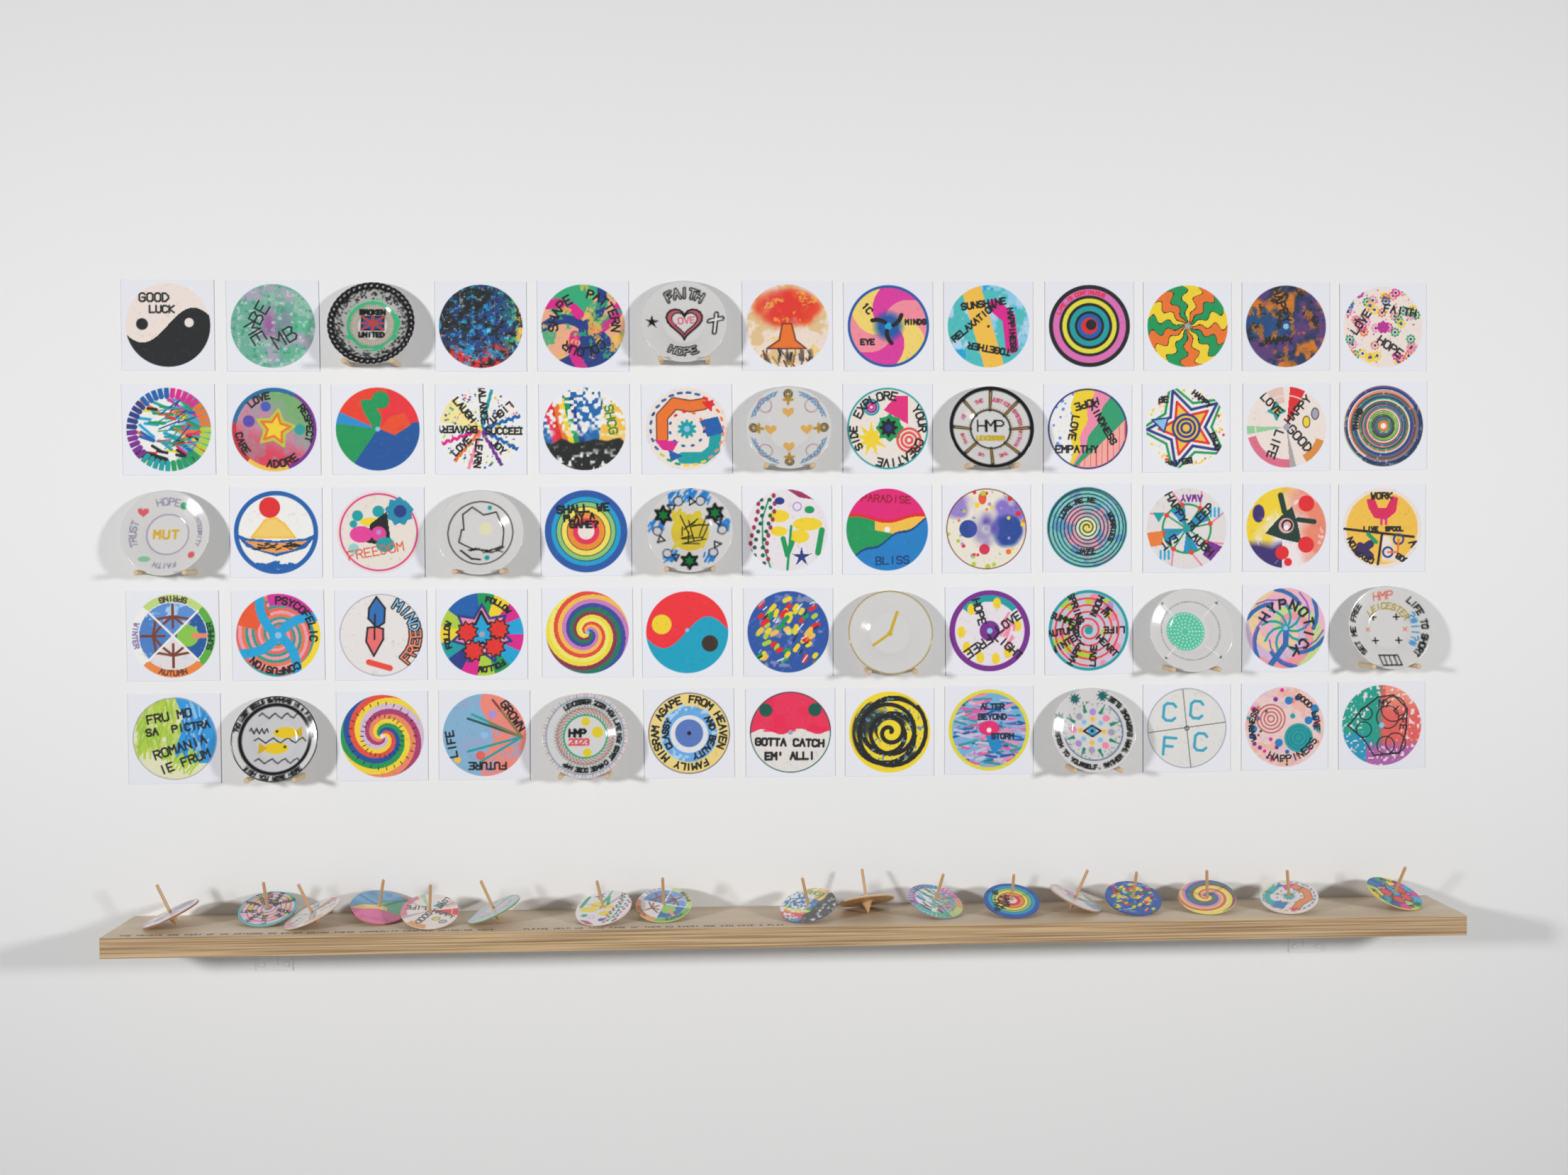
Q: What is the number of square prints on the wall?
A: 52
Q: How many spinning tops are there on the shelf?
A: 17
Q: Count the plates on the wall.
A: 13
